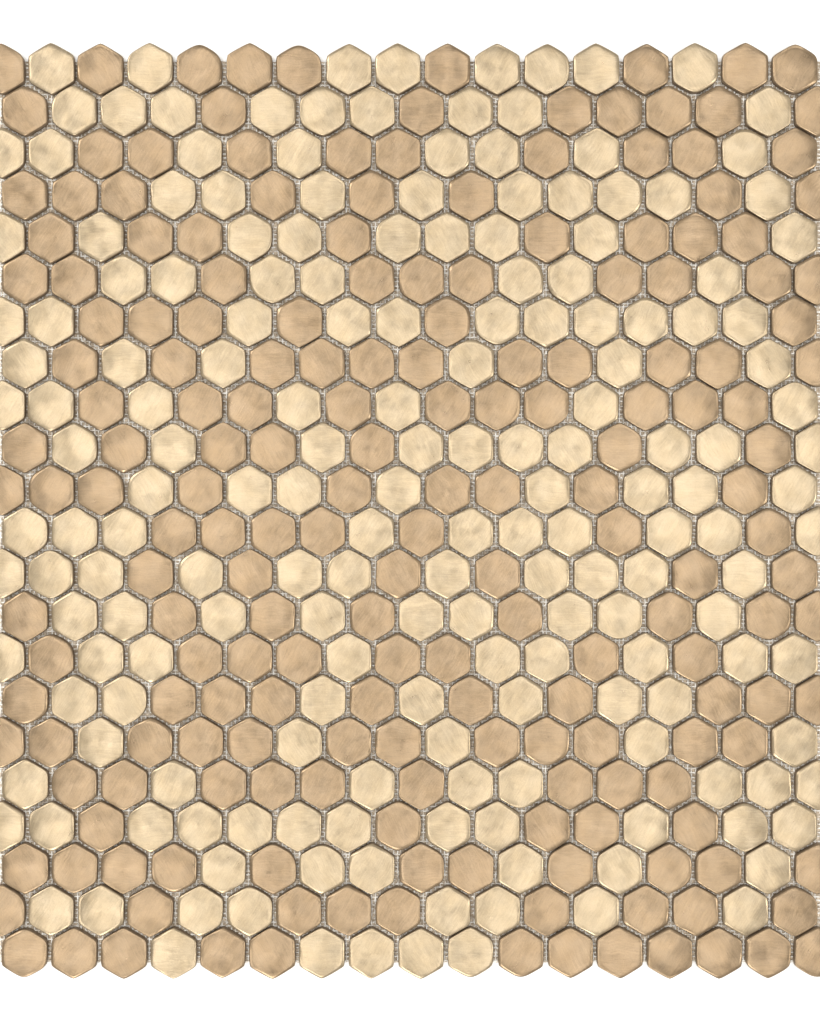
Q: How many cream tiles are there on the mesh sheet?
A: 182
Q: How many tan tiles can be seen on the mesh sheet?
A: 192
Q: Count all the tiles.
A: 374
